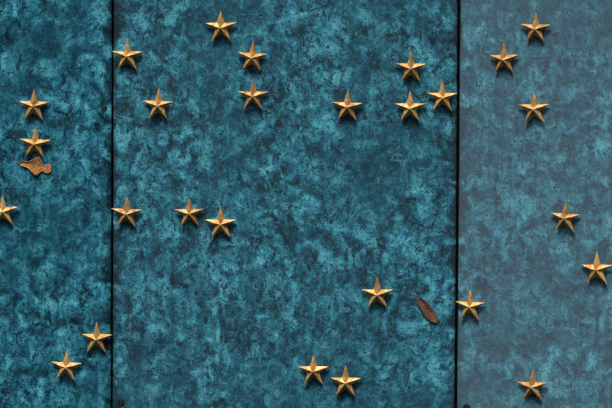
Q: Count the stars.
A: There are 27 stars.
